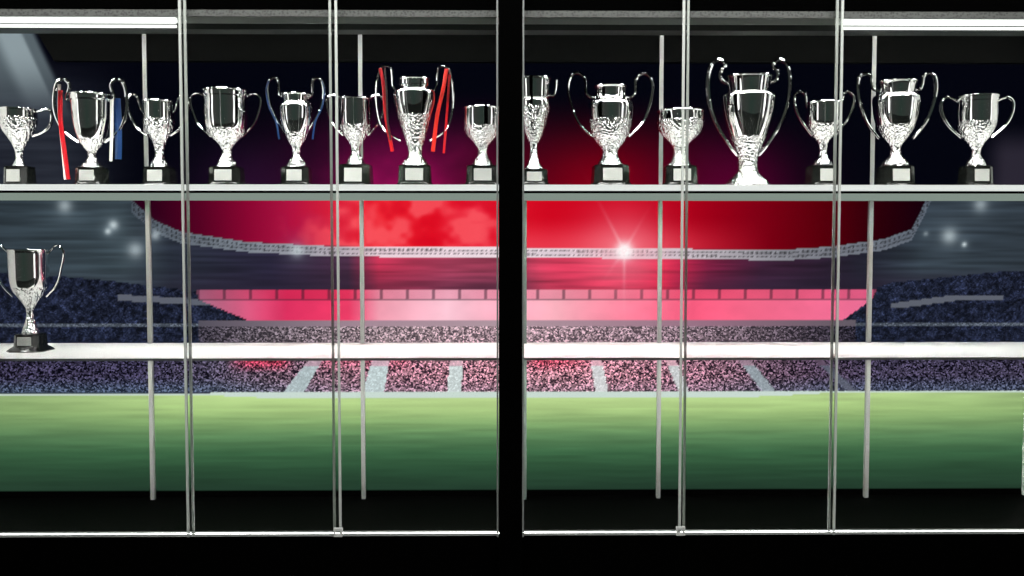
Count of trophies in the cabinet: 16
